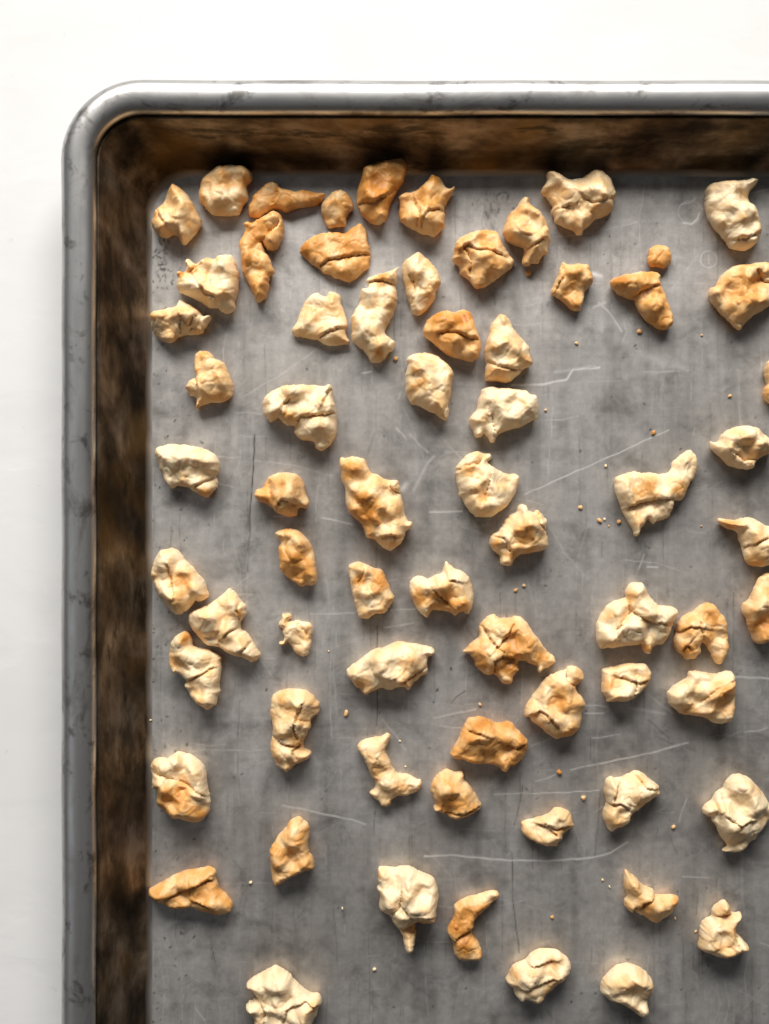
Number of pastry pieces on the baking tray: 68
